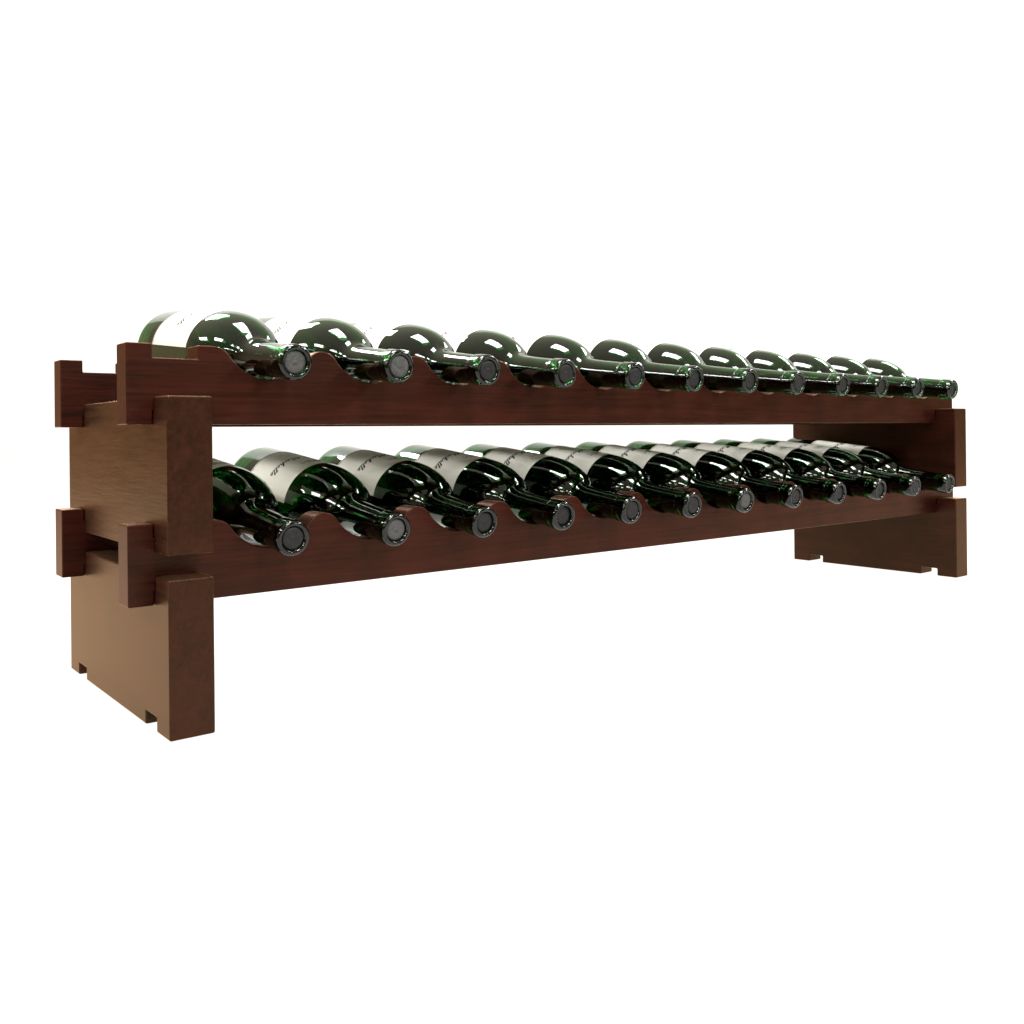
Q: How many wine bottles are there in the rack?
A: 24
